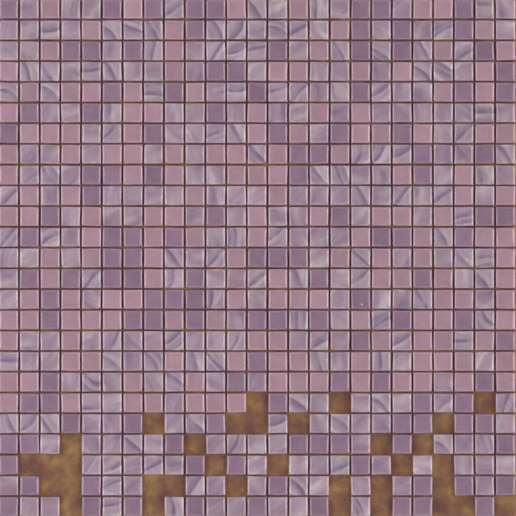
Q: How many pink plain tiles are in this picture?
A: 162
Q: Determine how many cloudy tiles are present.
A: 186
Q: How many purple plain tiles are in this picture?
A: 131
